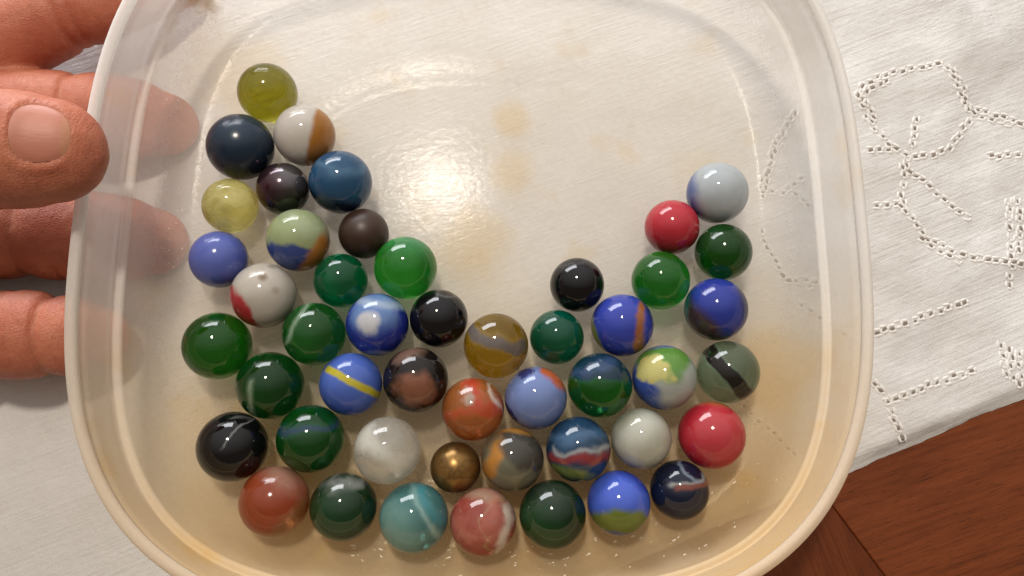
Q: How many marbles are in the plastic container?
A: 48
